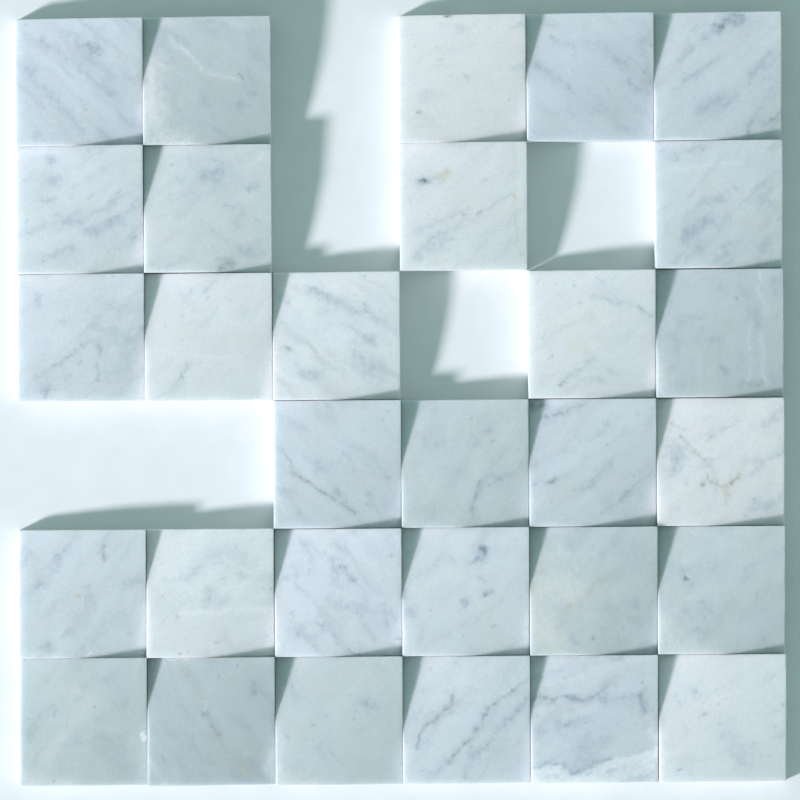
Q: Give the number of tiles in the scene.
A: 30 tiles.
